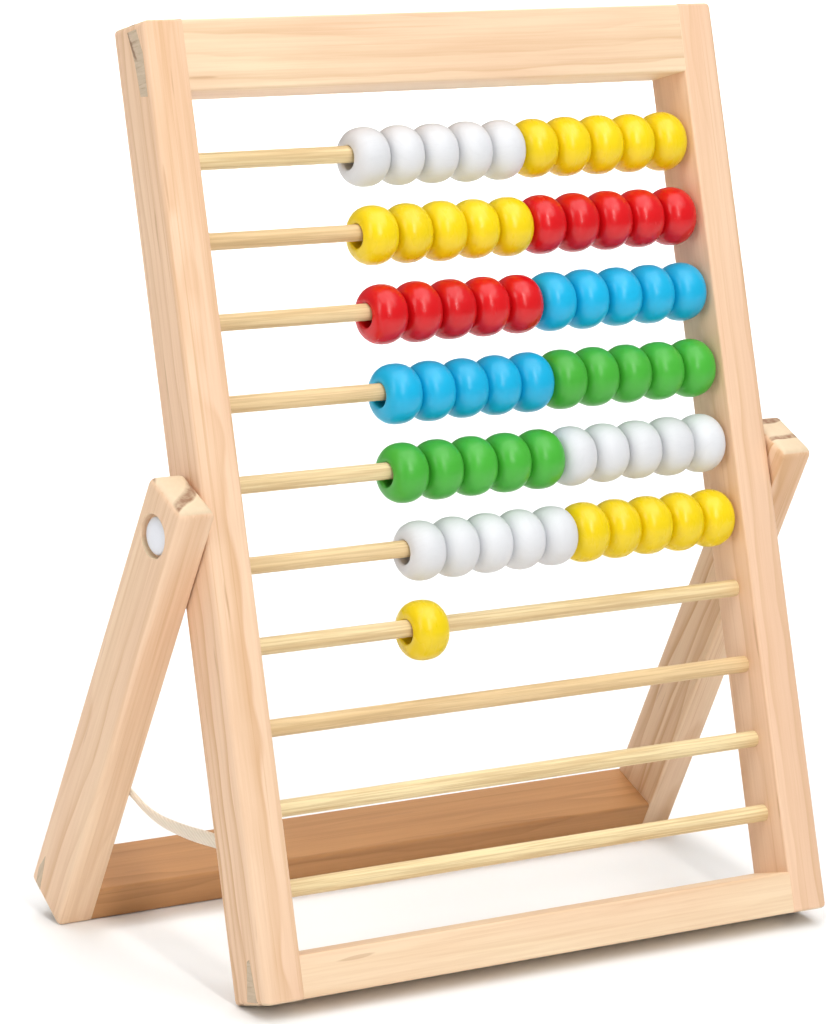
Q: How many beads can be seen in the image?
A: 61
